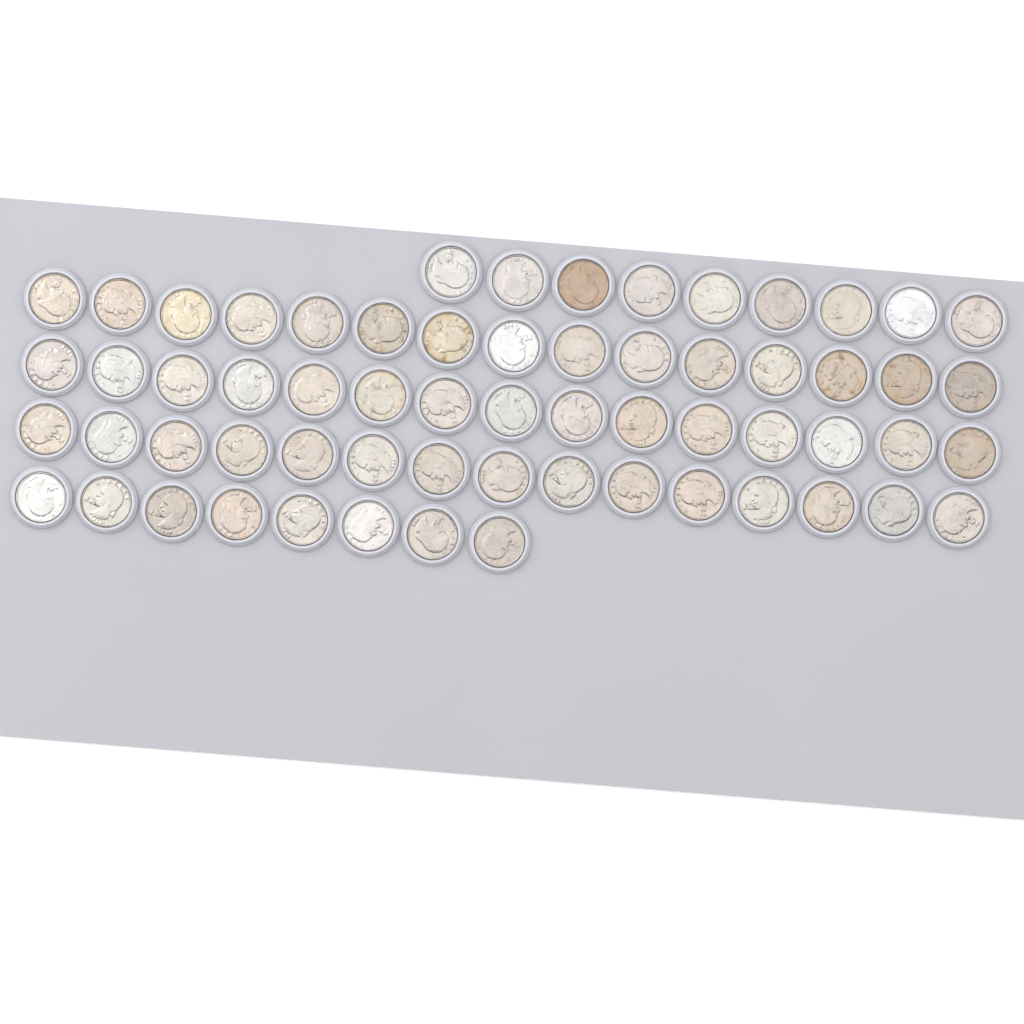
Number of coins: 62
